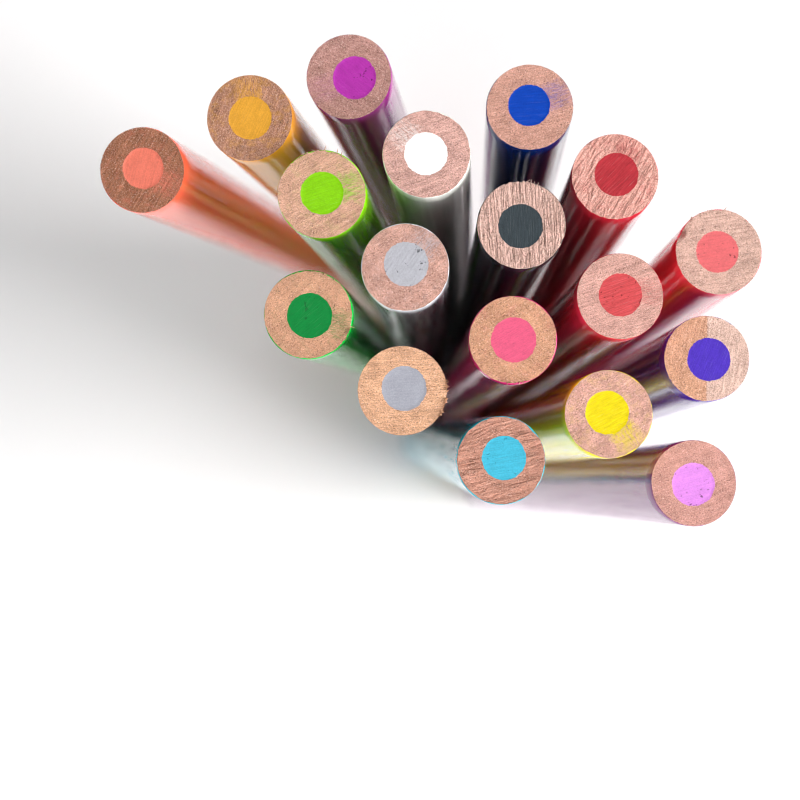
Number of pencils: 18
